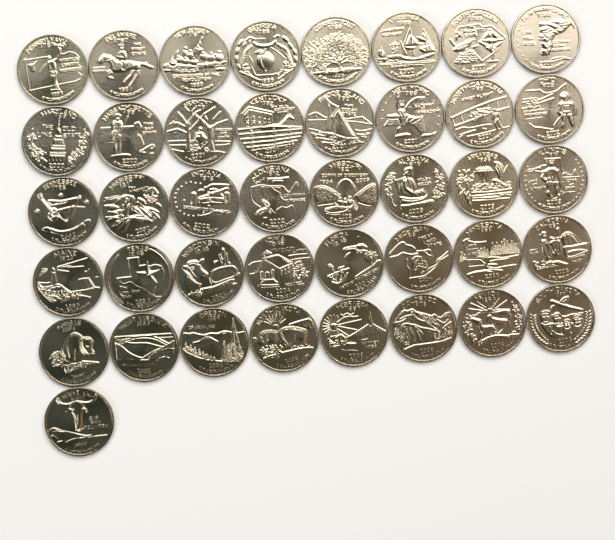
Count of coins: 41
